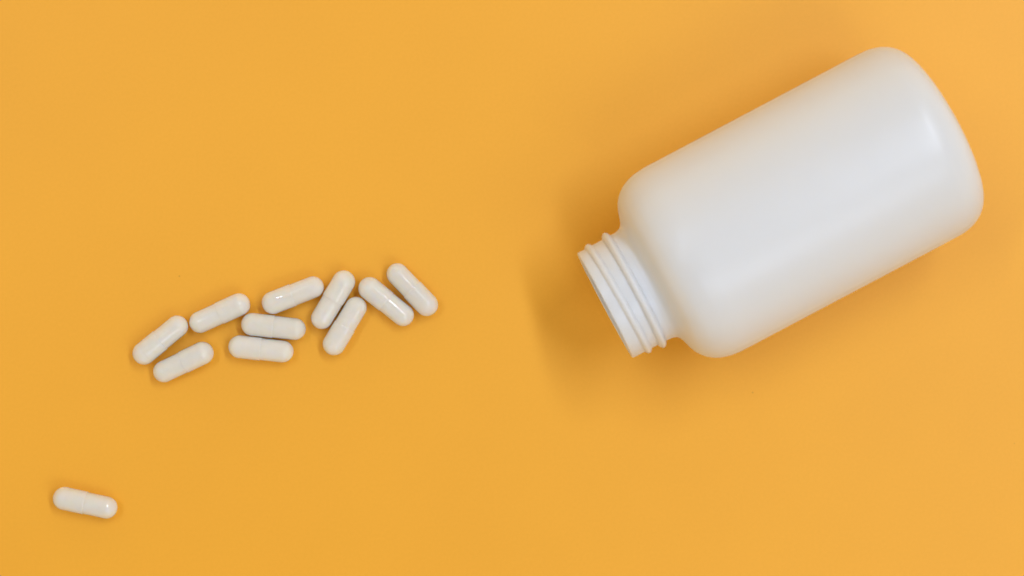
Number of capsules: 11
